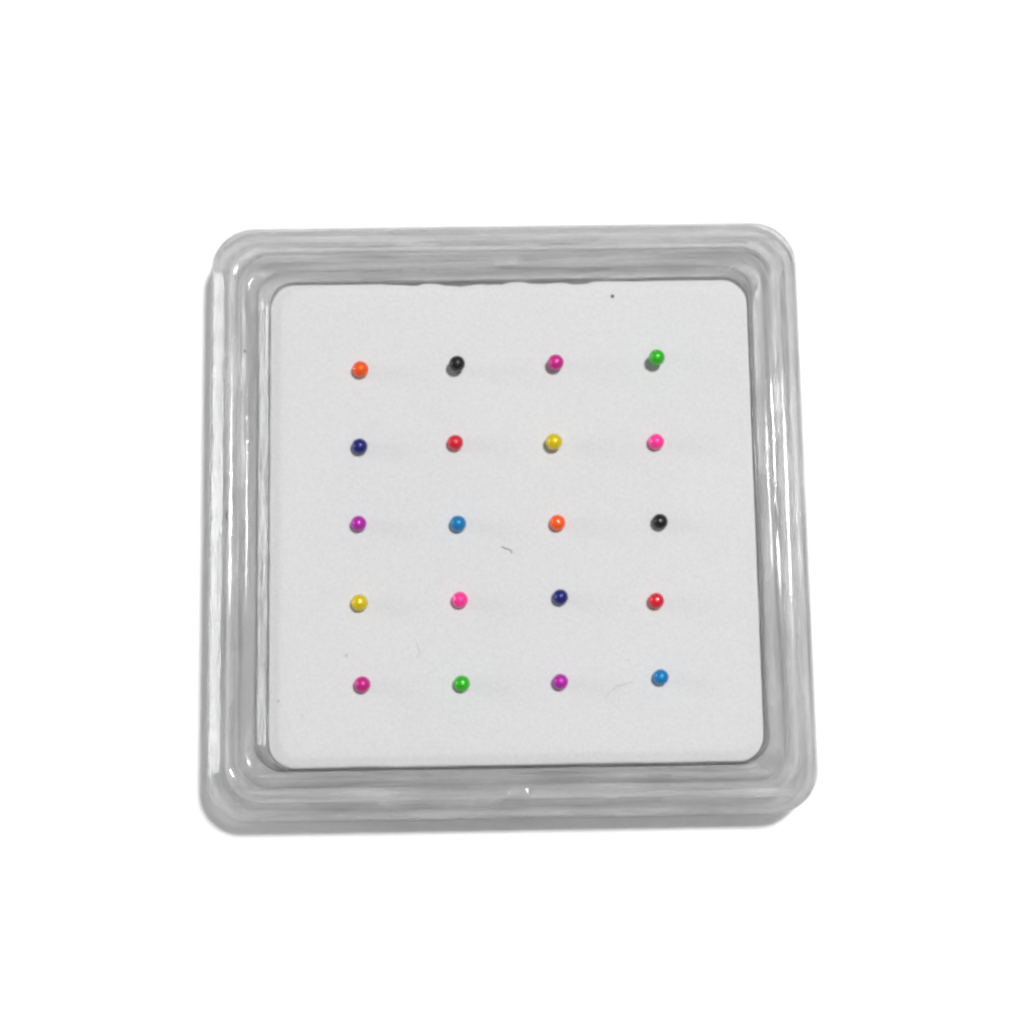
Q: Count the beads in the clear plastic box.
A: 20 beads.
